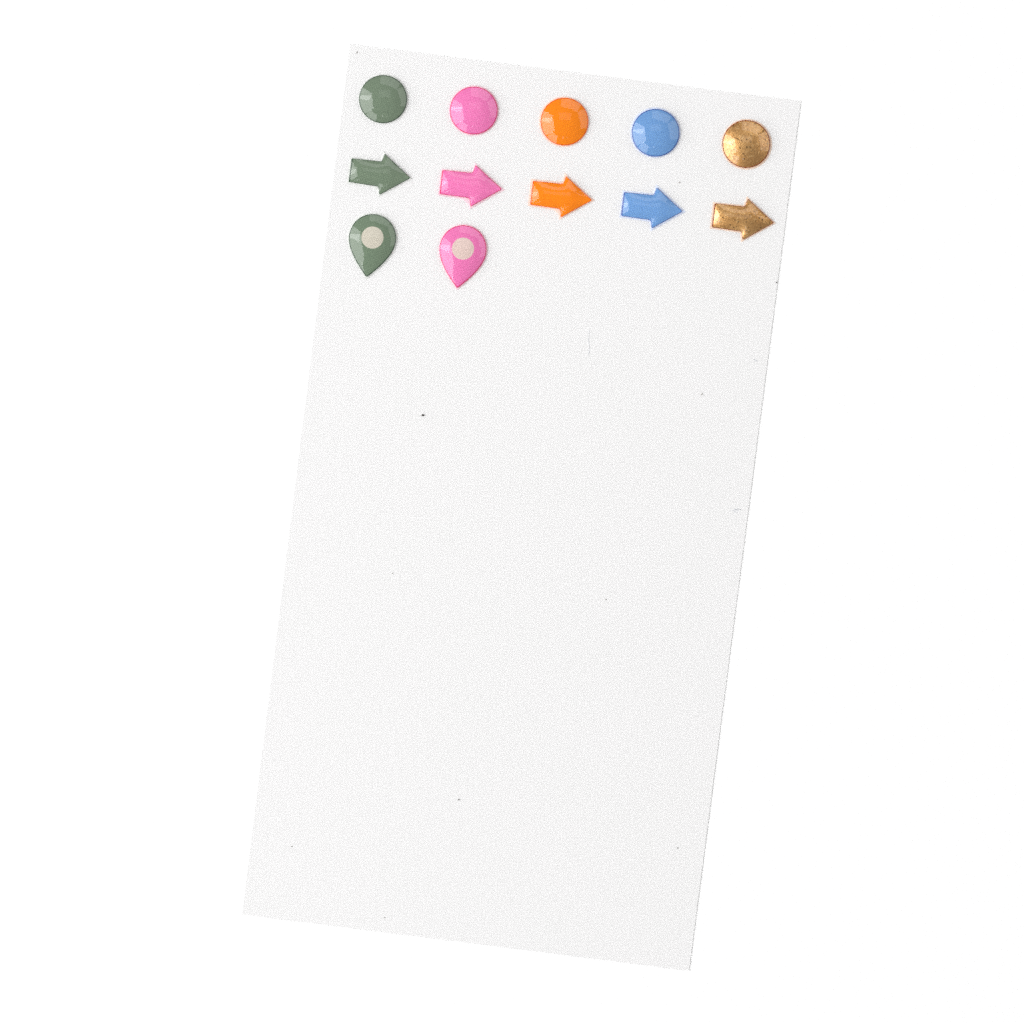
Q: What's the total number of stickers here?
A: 12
